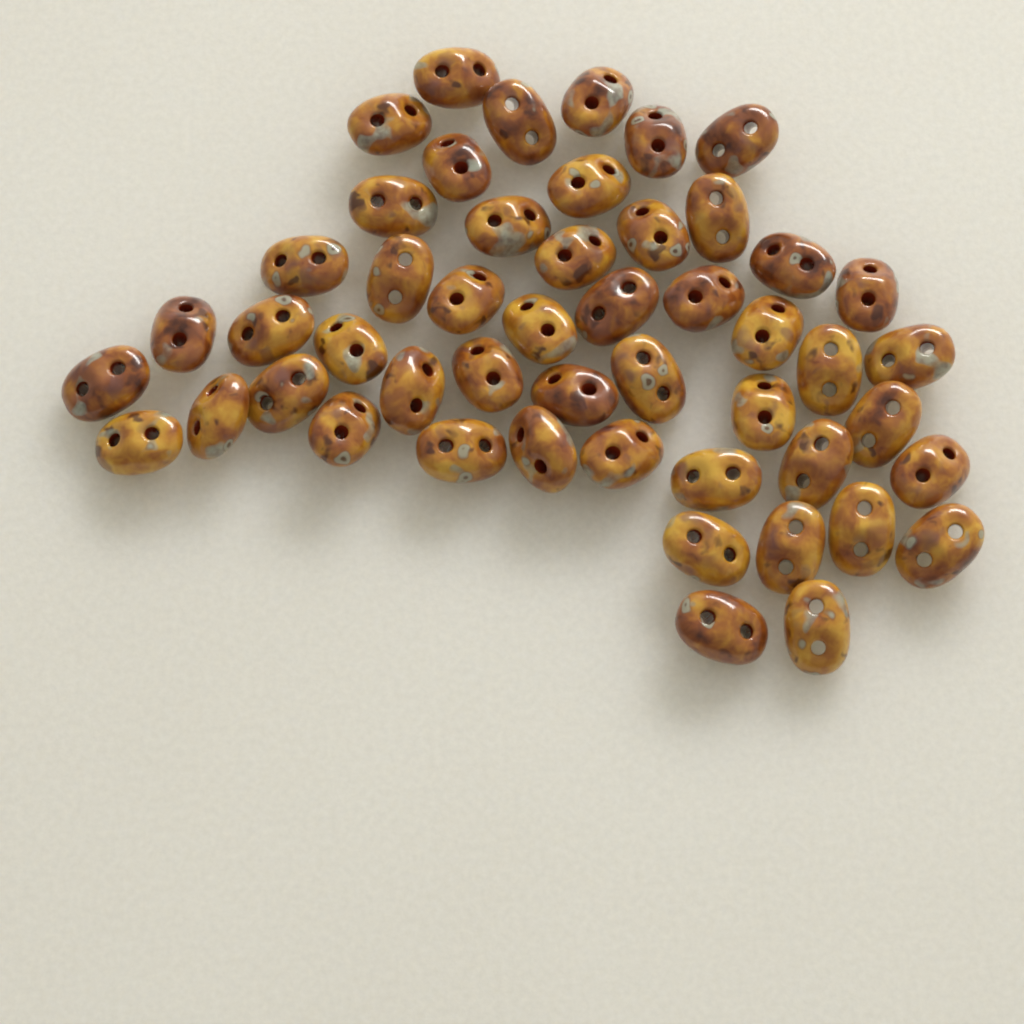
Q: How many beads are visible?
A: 50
